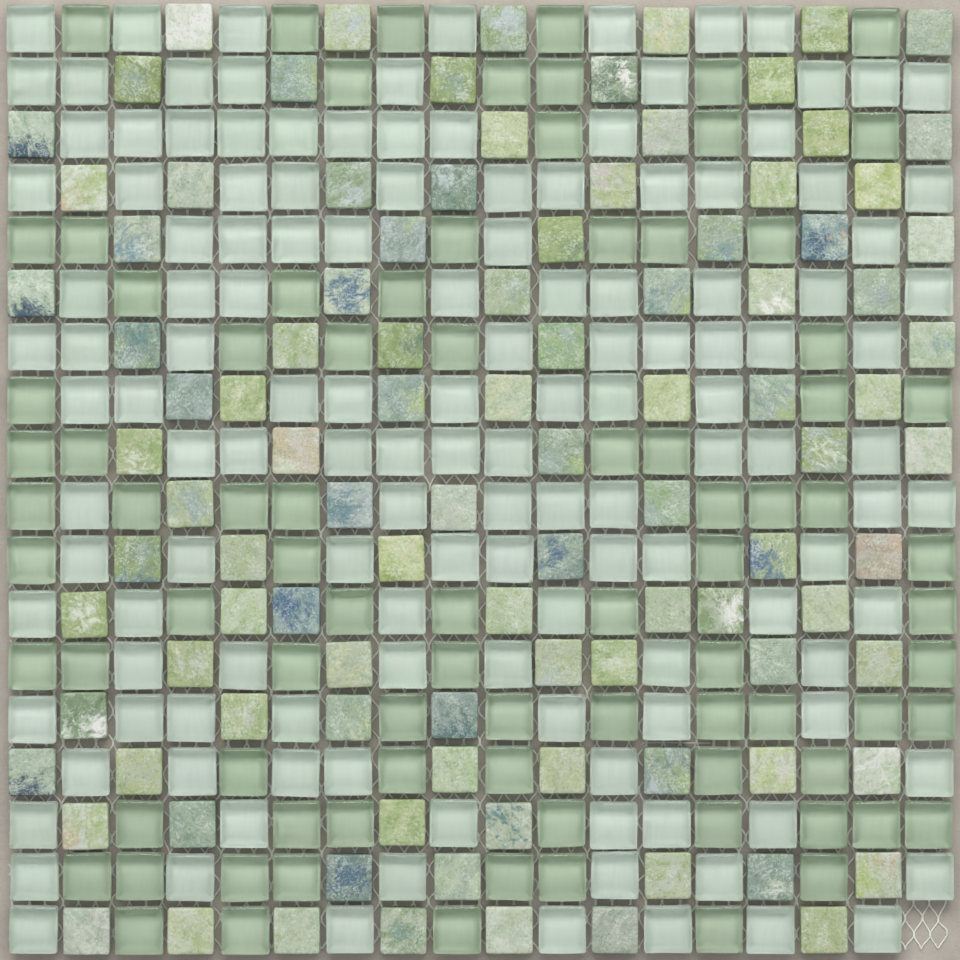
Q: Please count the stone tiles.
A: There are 102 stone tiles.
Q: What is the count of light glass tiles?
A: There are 136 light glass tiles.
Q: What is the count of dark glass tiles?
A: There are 85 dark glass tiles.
